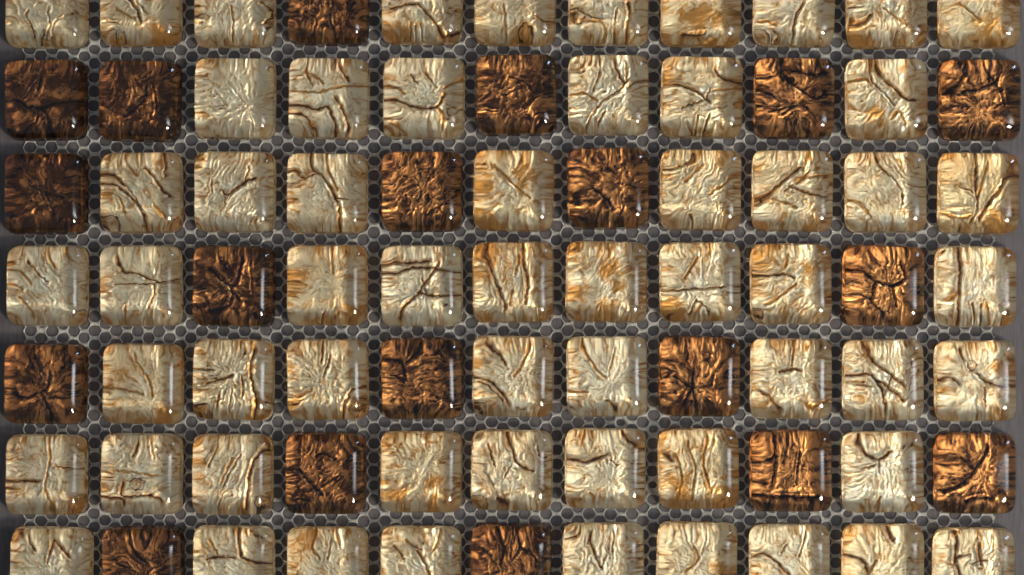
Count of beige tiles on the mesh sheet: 58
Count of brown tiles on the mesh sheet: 19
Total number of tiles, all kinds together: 77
